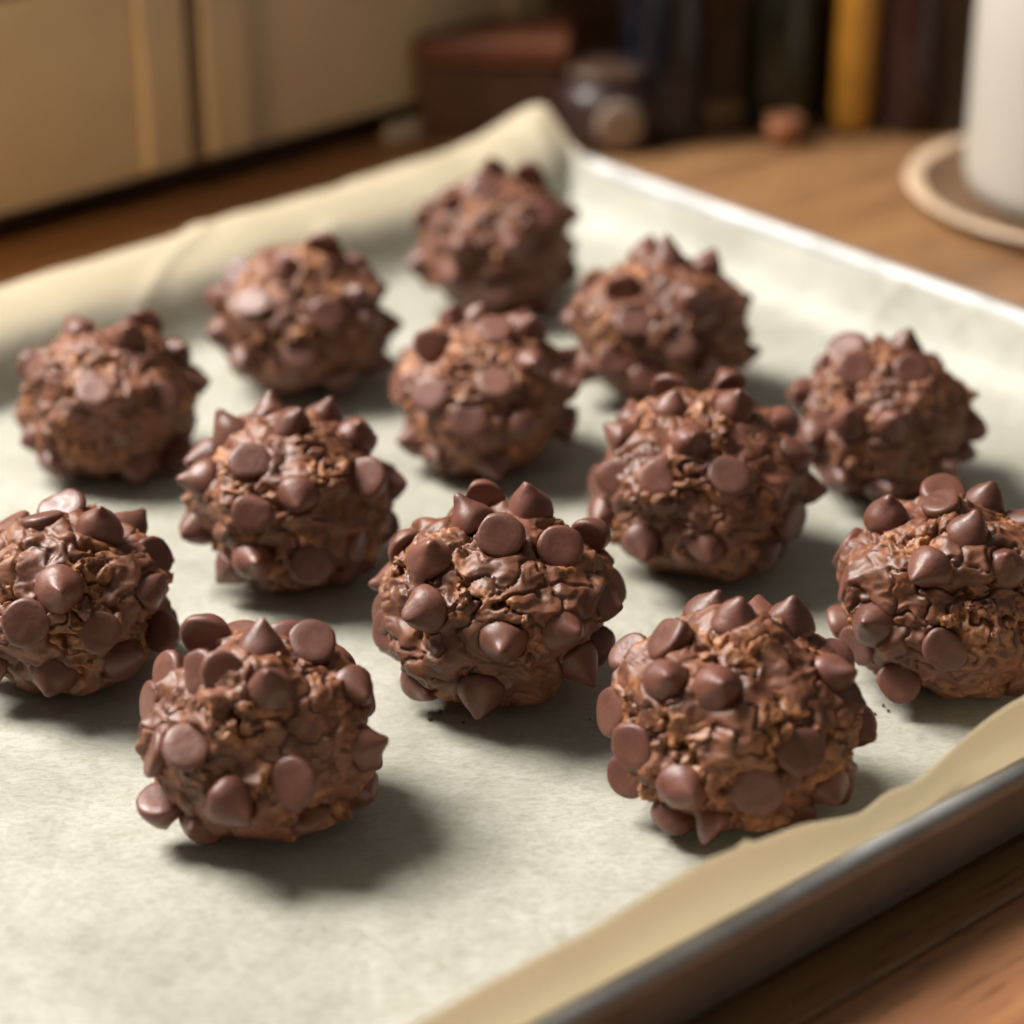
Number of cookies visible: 13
